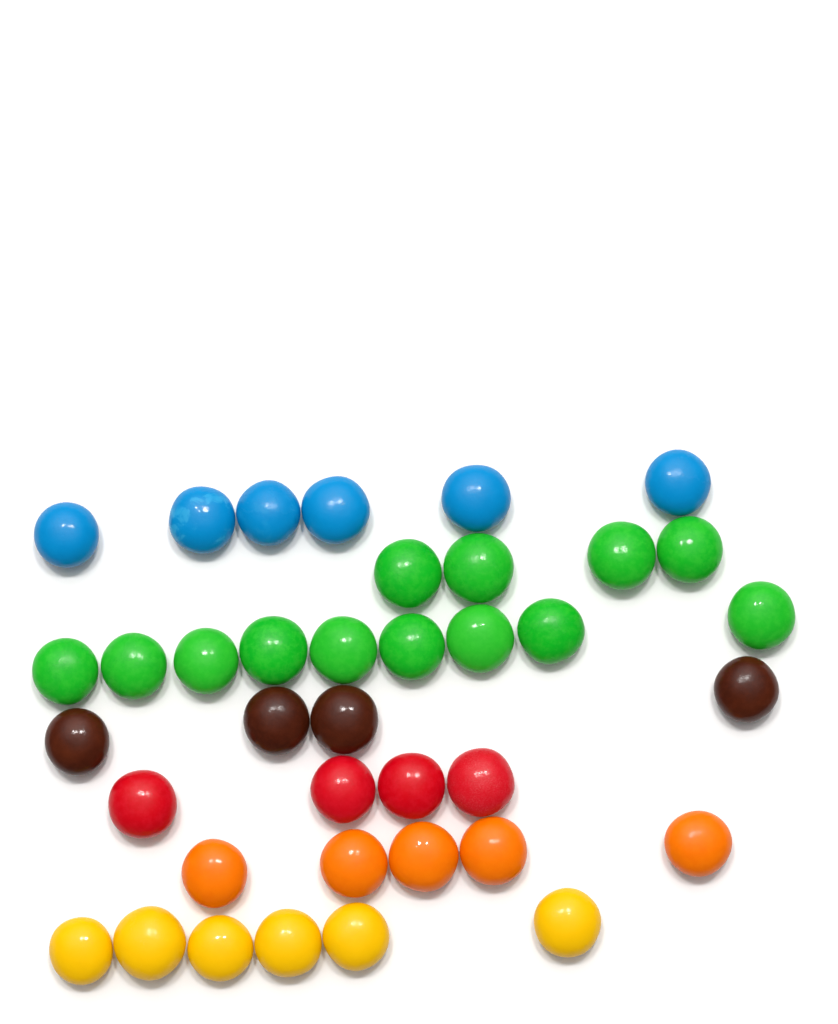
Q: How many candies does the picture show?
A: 38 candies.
